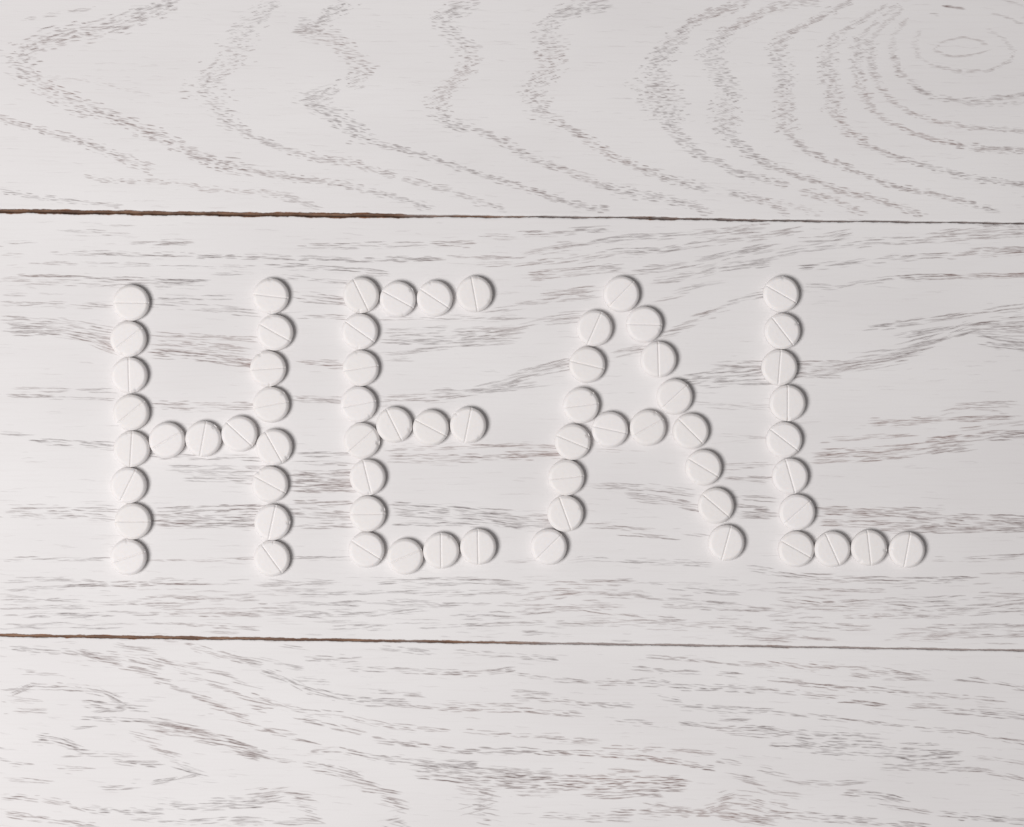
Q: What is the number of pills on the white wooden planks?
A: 64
